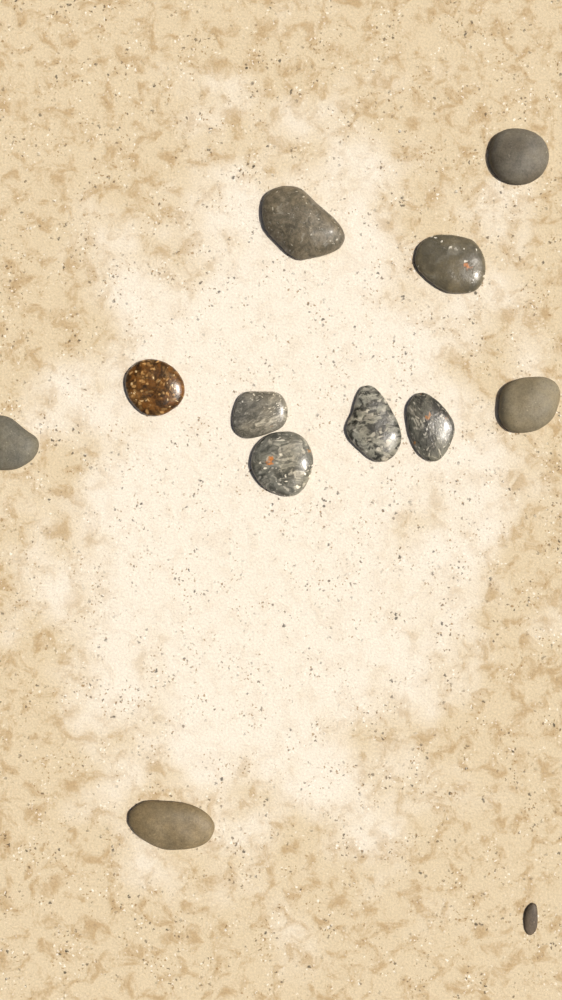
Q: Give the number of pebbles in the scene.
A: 12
